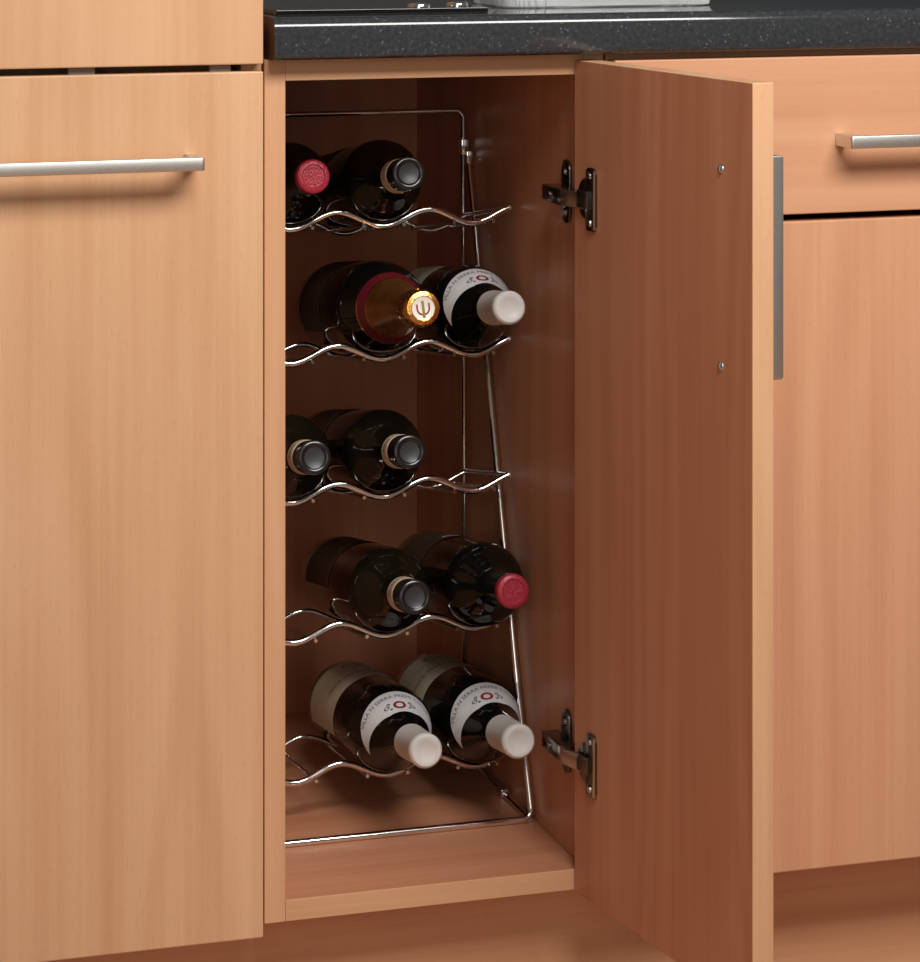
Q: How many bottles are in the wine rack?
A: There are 10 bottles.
